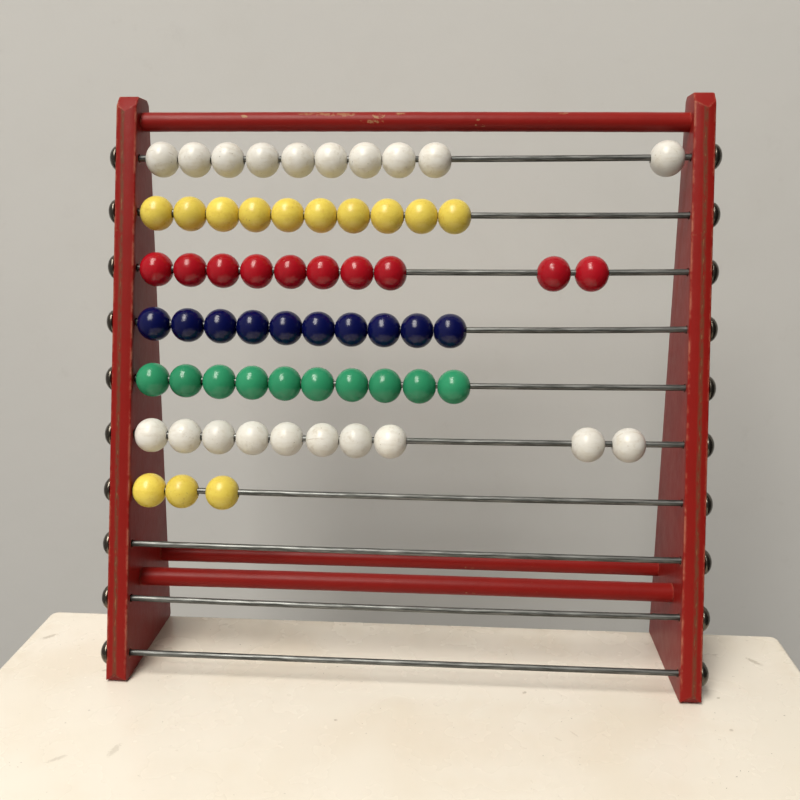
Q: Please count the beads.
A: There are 63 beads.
